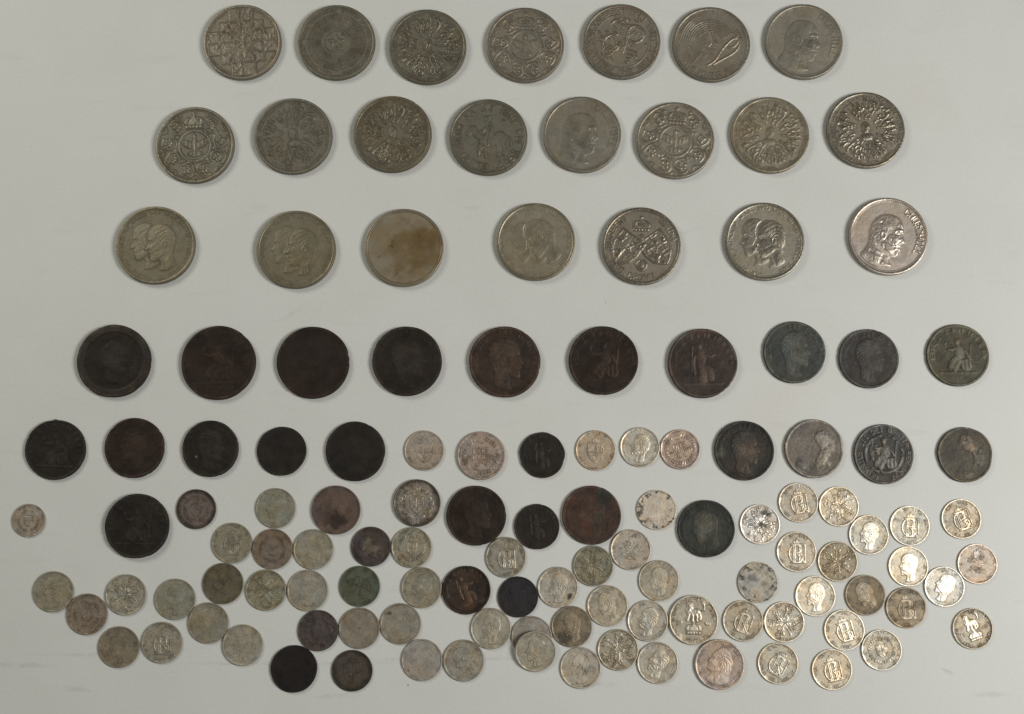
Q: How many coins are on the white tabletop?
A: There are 123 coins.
